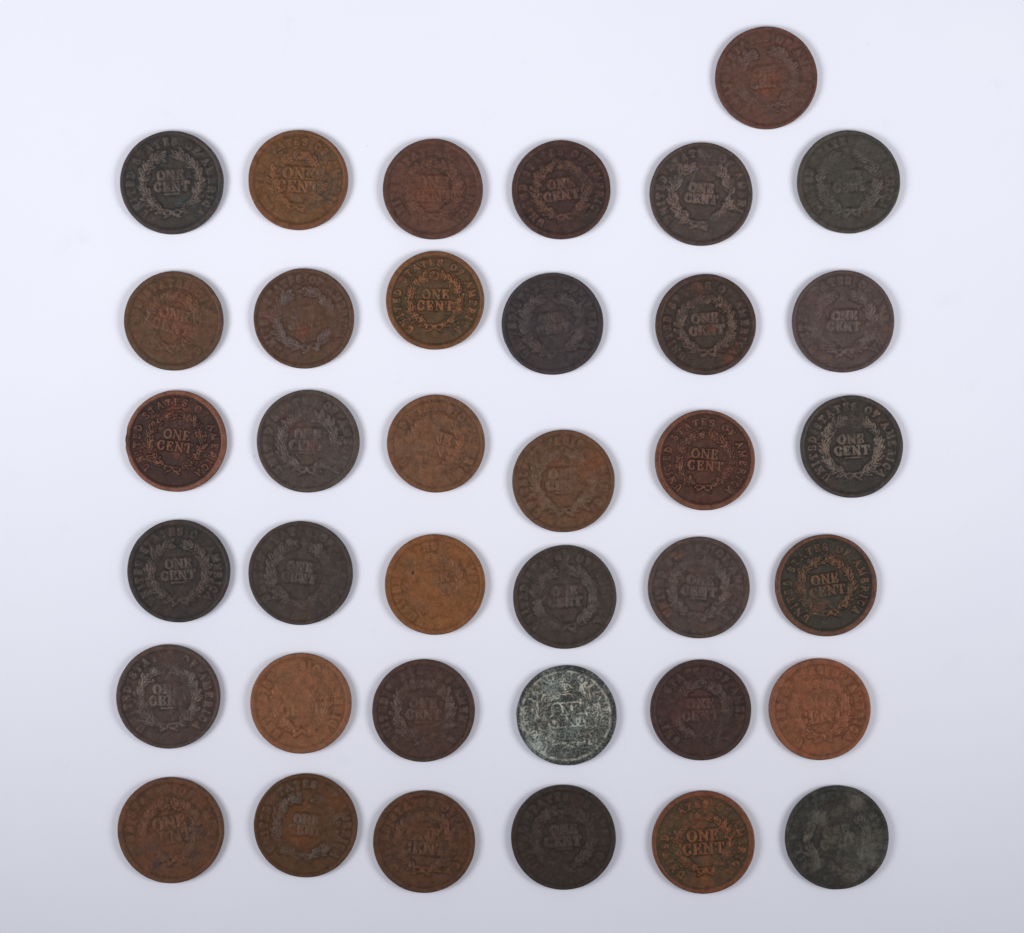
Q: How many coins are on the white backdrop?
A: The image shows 37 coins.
